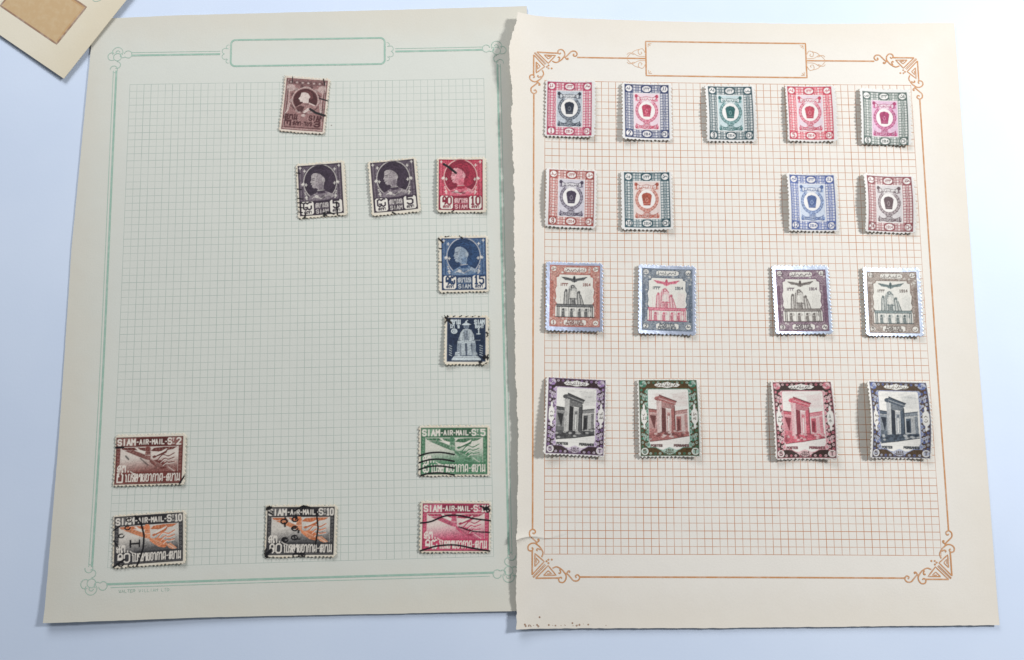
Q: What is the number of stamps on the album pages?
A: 28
